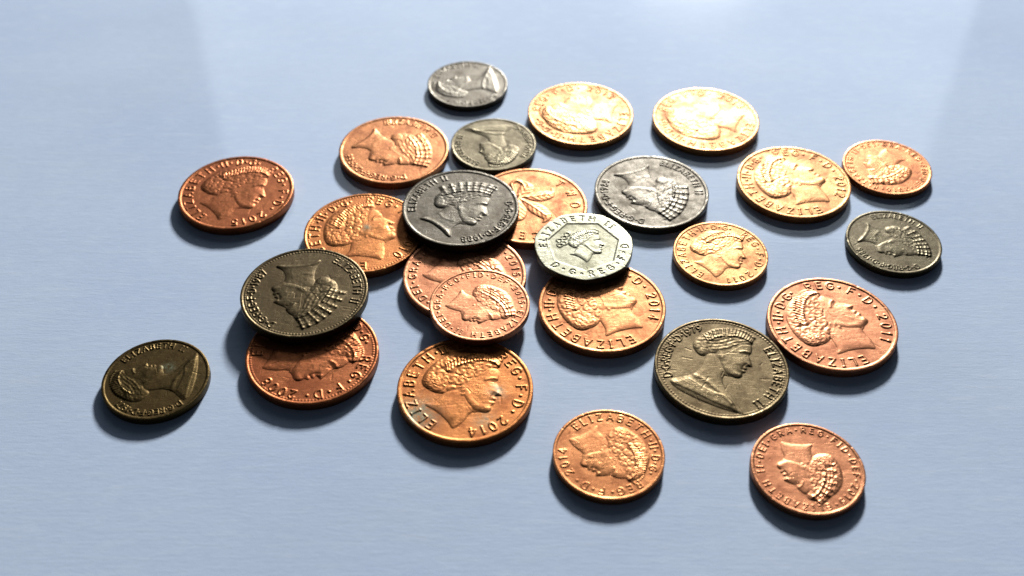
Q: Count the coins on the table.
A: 26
